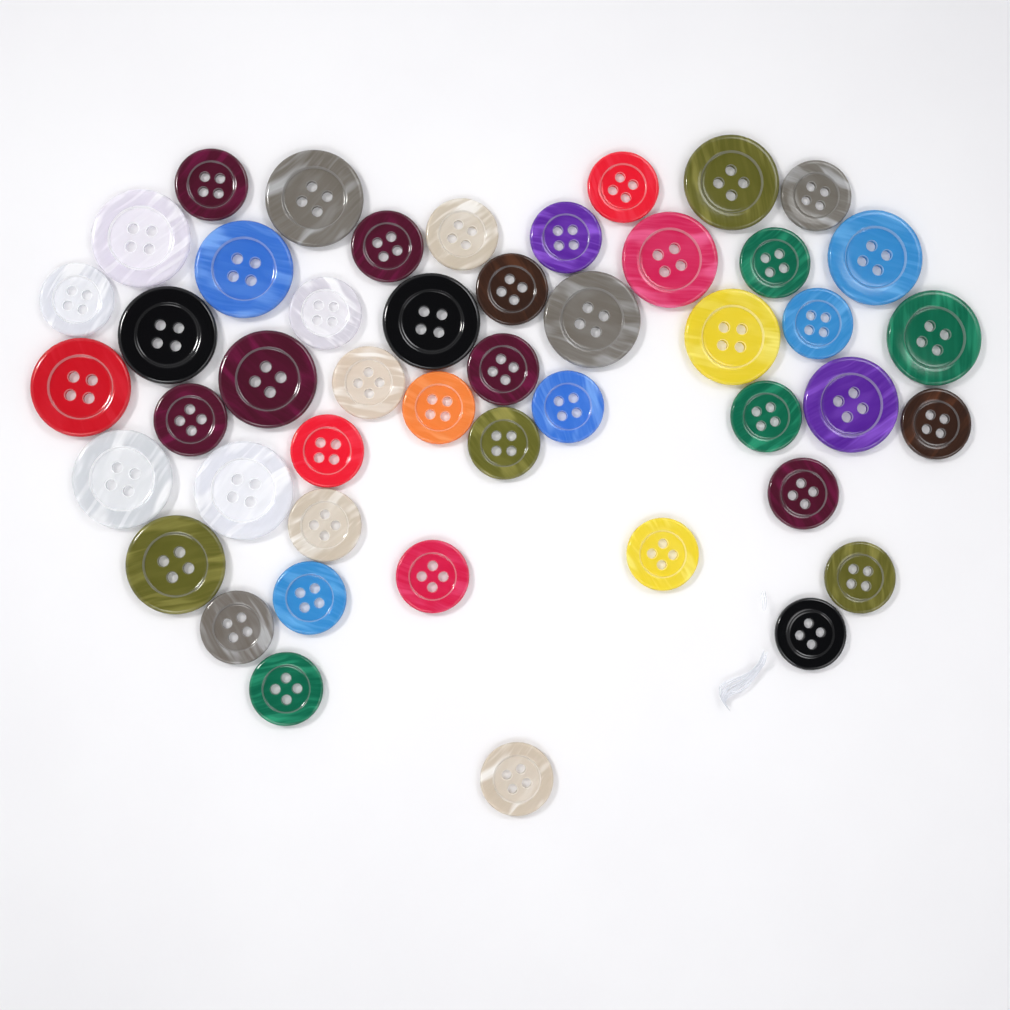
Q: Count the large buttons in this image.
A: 17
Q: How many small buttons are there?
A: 30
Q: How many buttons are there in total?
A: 47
